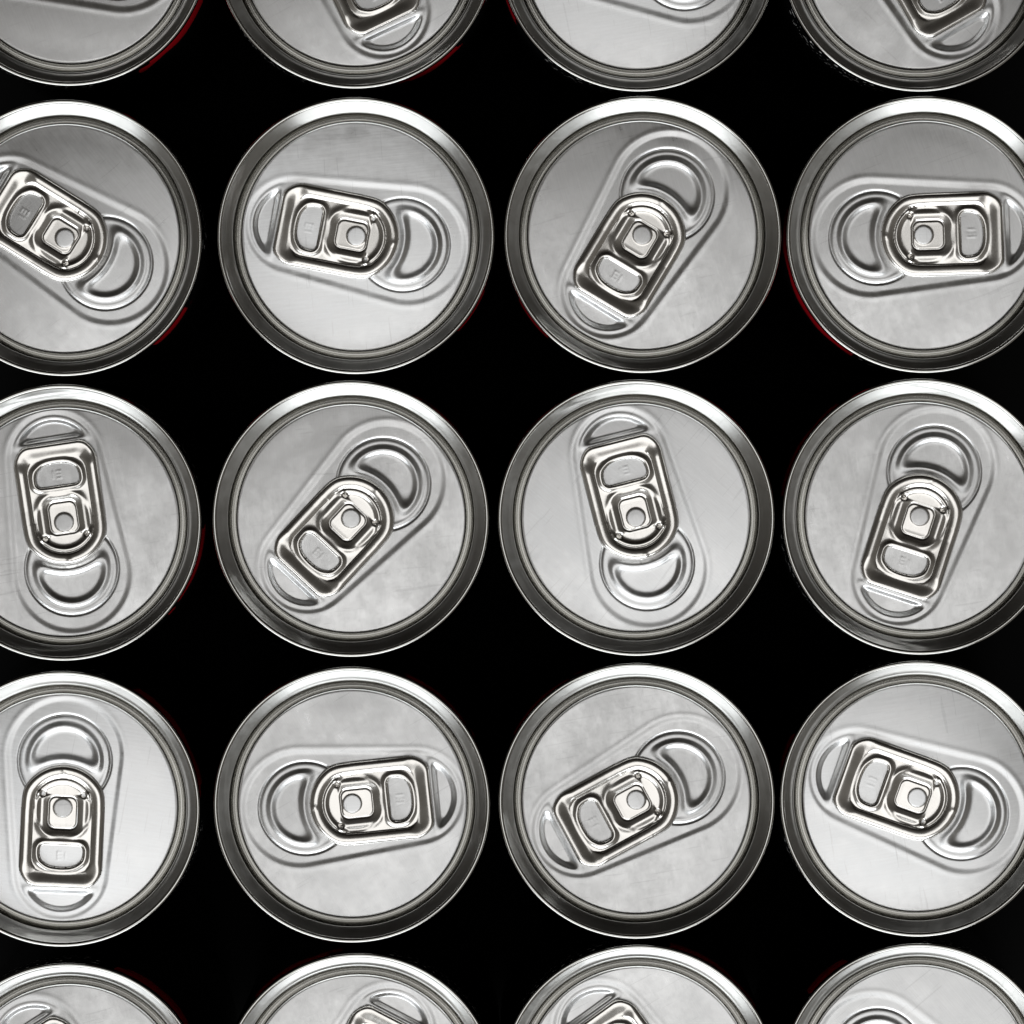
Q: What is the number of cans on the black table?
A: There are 20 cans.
